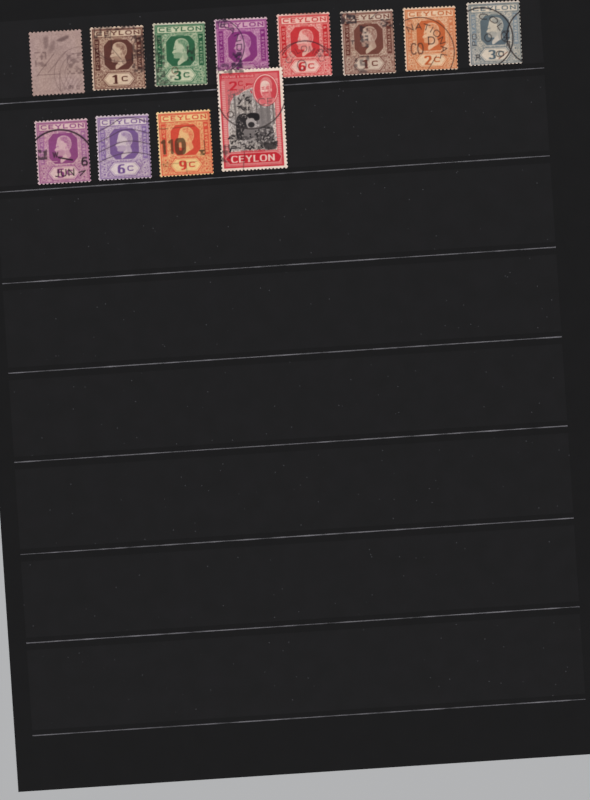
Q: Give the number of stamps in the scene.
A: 12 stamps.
